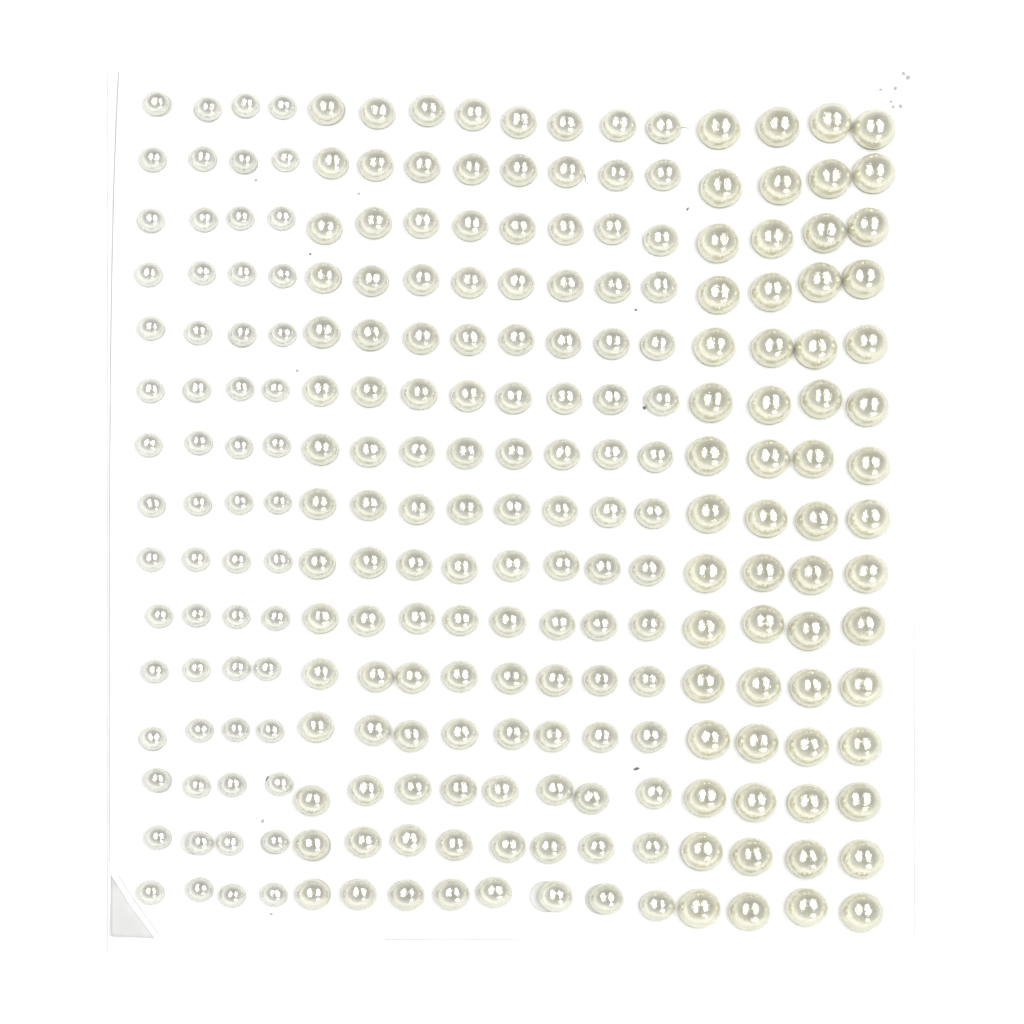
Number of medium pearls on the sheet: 120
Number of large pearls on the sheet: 60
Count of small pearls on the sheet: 60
